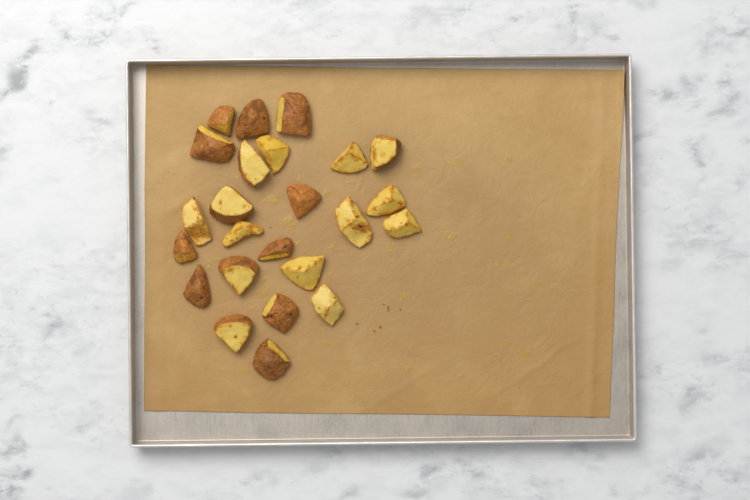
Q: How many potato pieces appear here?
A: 24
